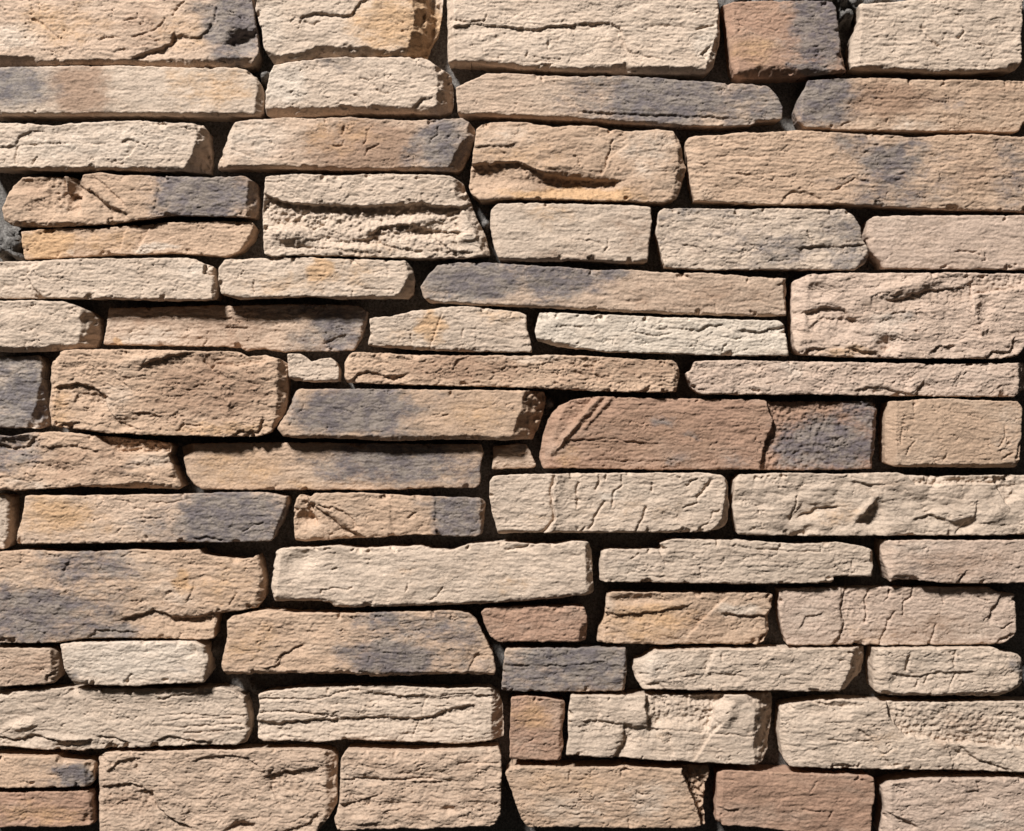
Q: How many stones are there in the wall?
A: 68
